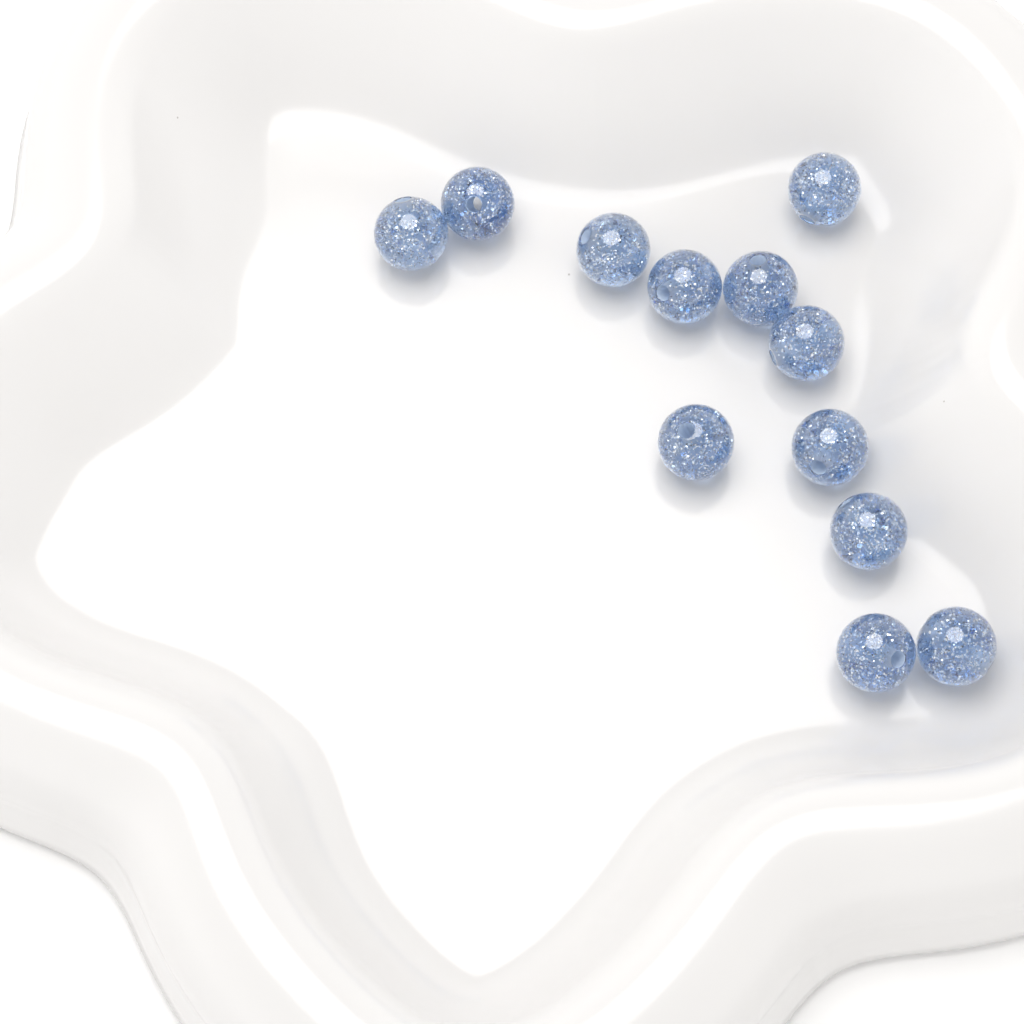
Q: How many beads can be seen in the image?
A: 12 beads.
